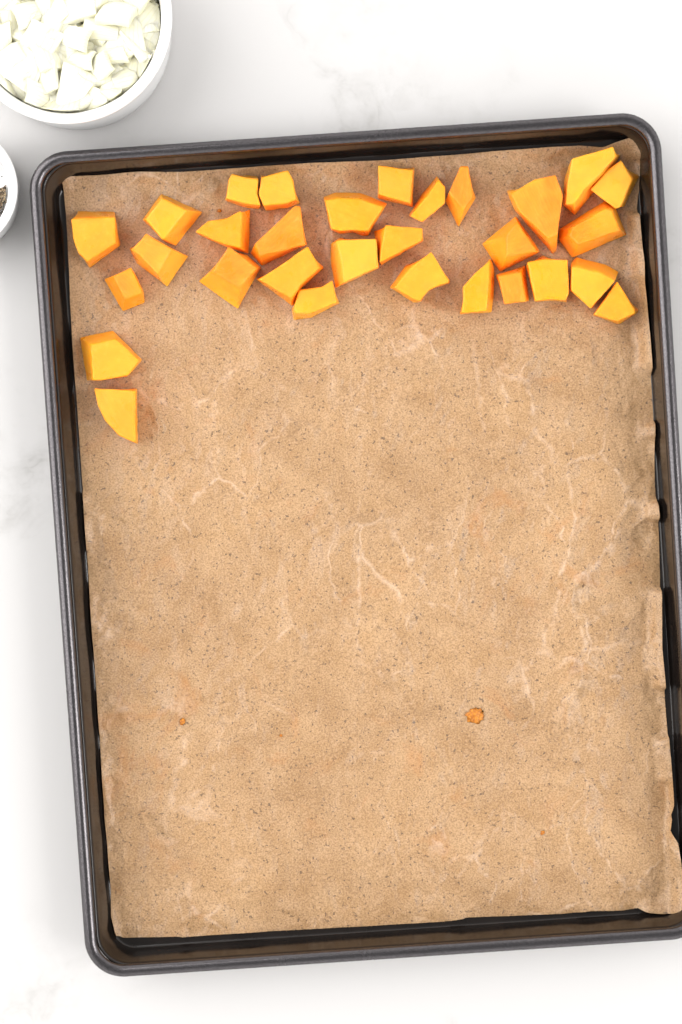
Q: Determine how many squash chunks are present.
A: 30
